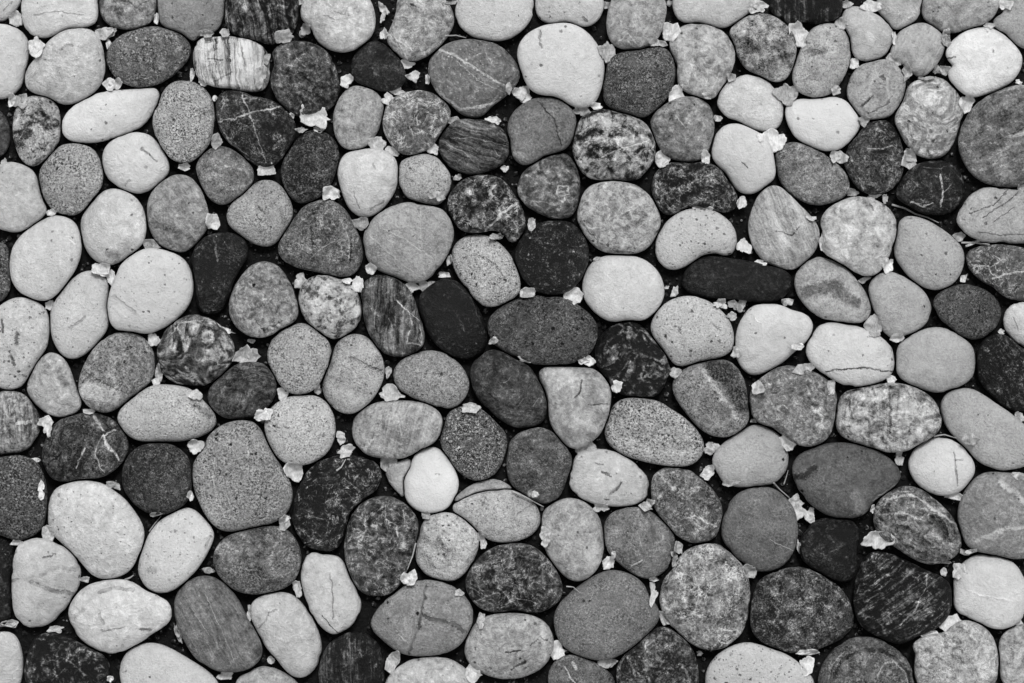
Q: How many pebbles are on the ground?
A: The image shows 168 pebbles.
